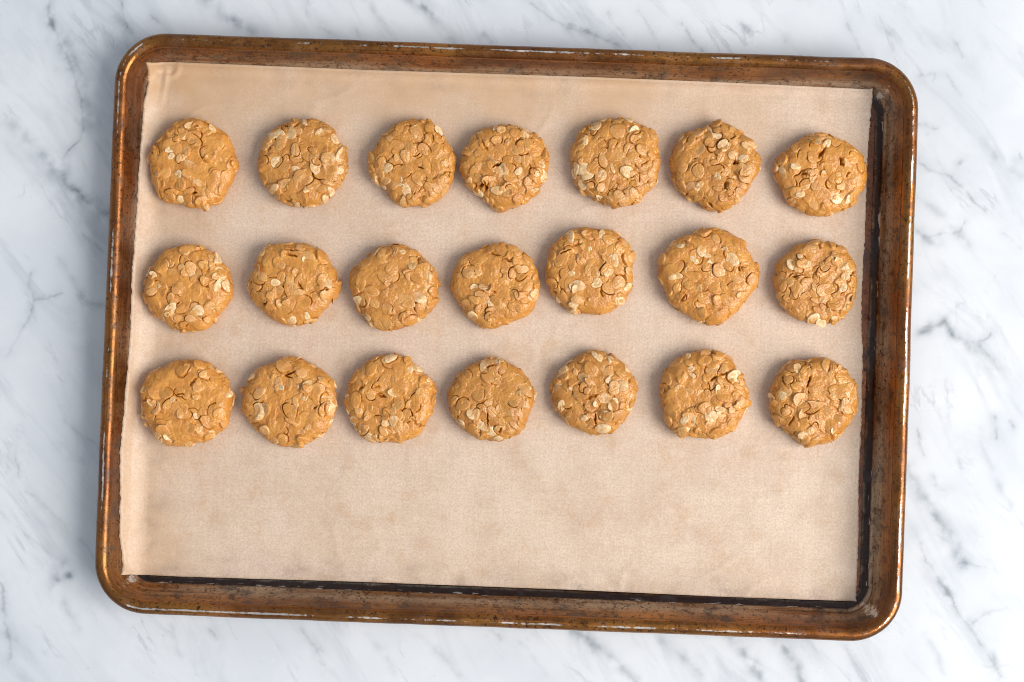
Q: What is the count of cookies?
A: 21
